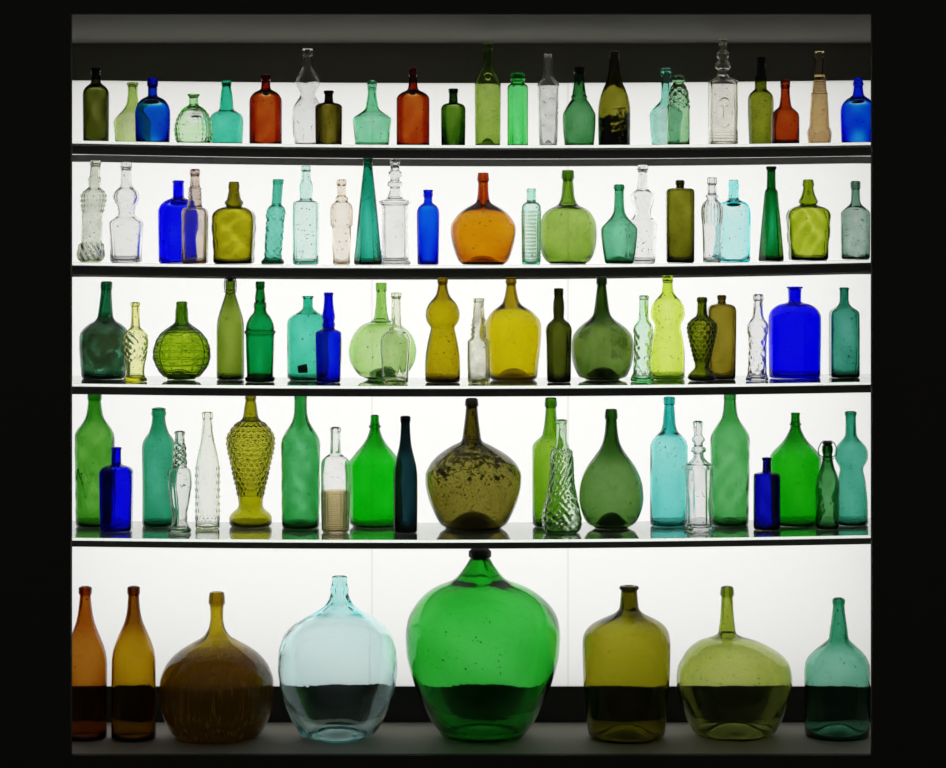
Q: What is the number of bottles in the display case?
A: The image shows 95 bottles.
